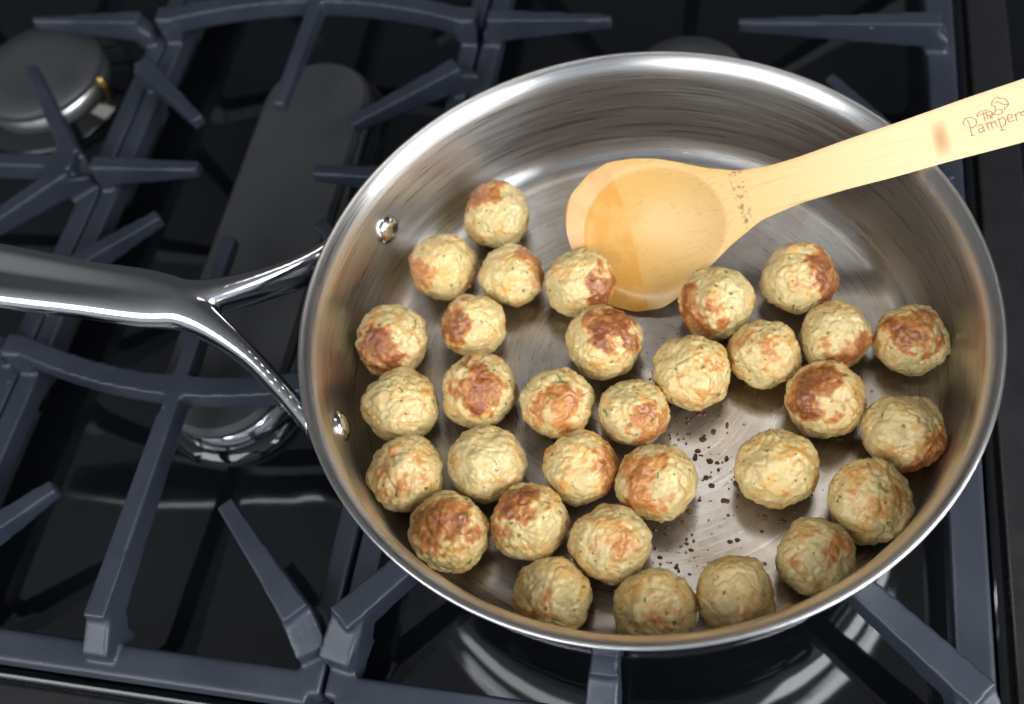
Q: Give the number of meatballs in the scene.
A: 32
